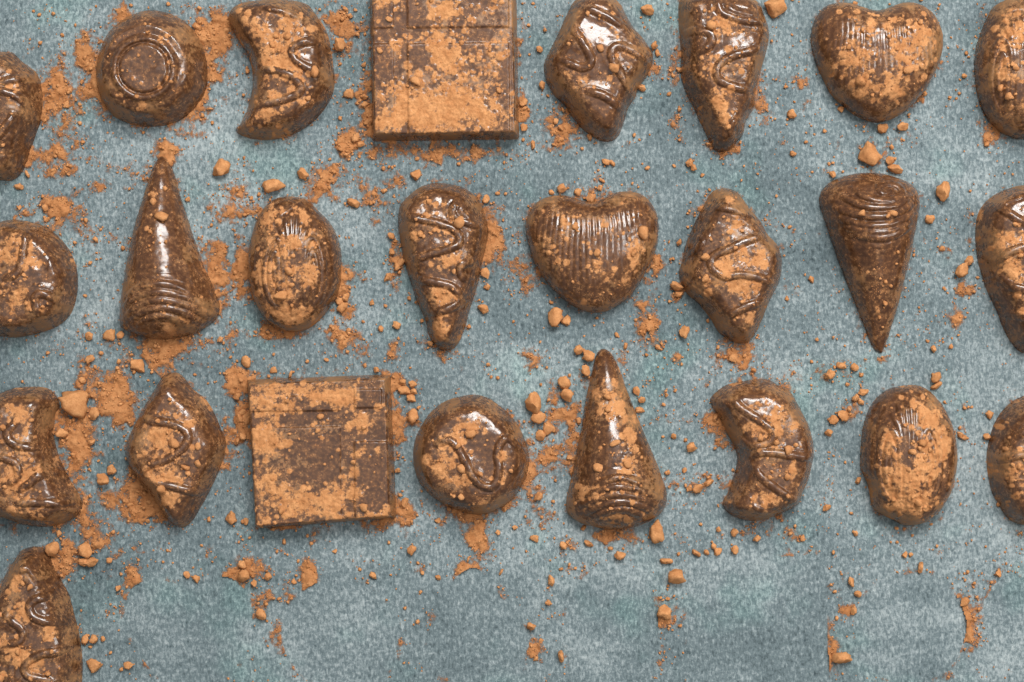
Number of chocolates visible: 25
